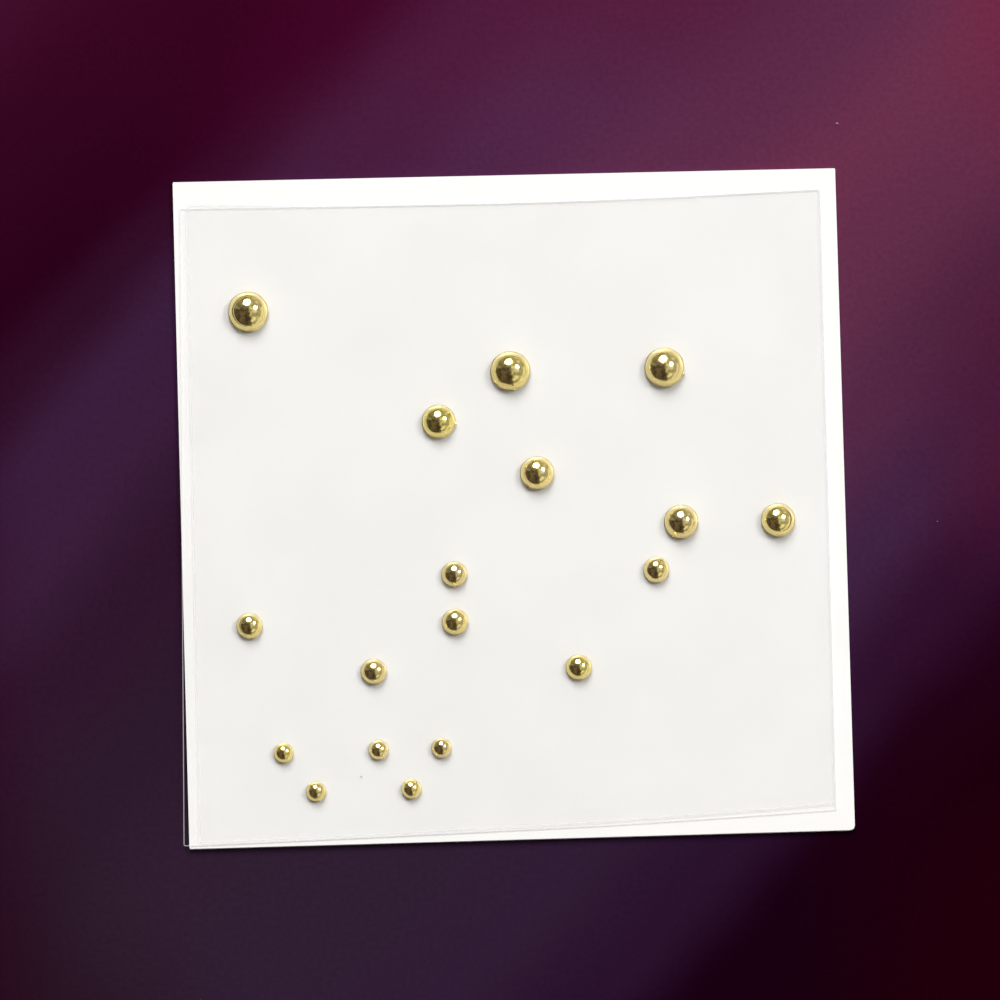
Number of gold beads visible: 18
